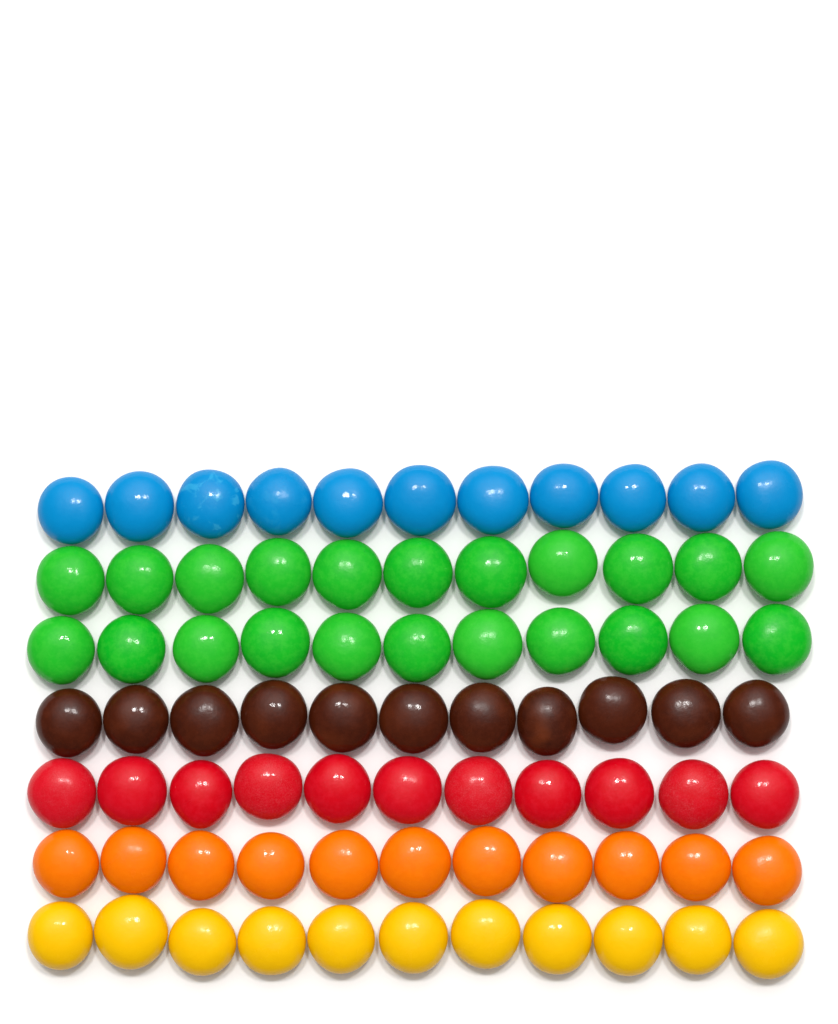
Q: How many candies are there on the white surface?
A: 77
